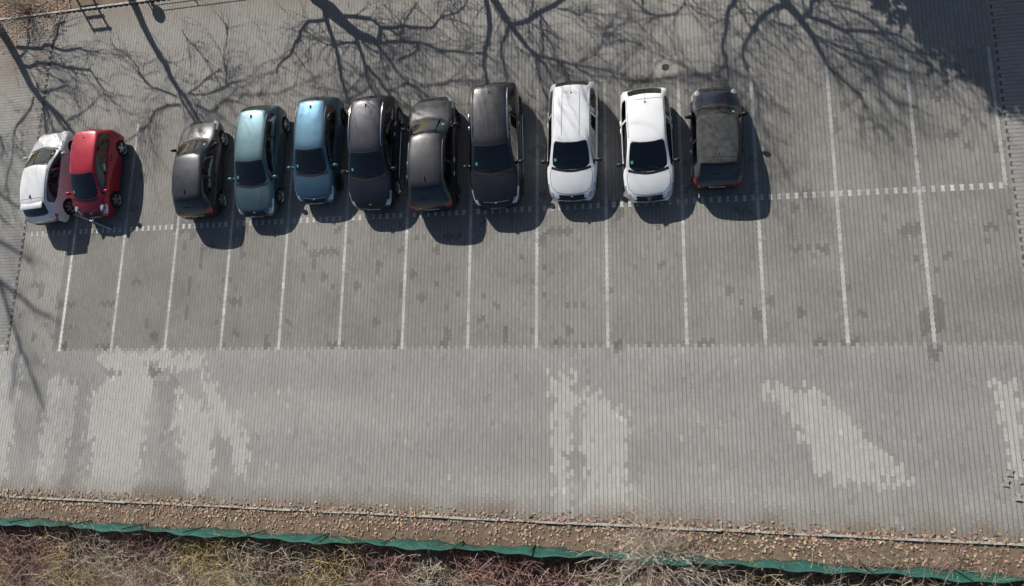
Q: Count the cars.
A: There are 11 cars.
